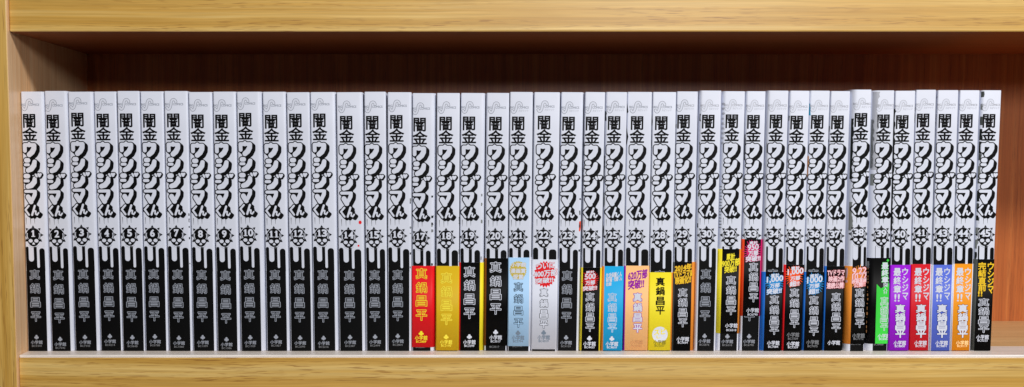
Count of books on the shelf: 42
